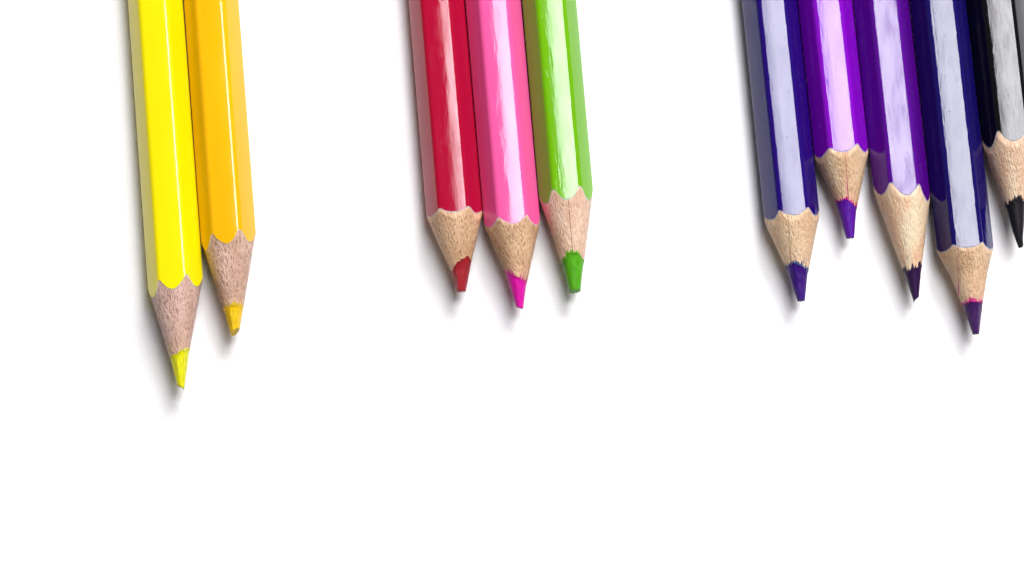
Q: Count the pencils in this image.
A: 10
